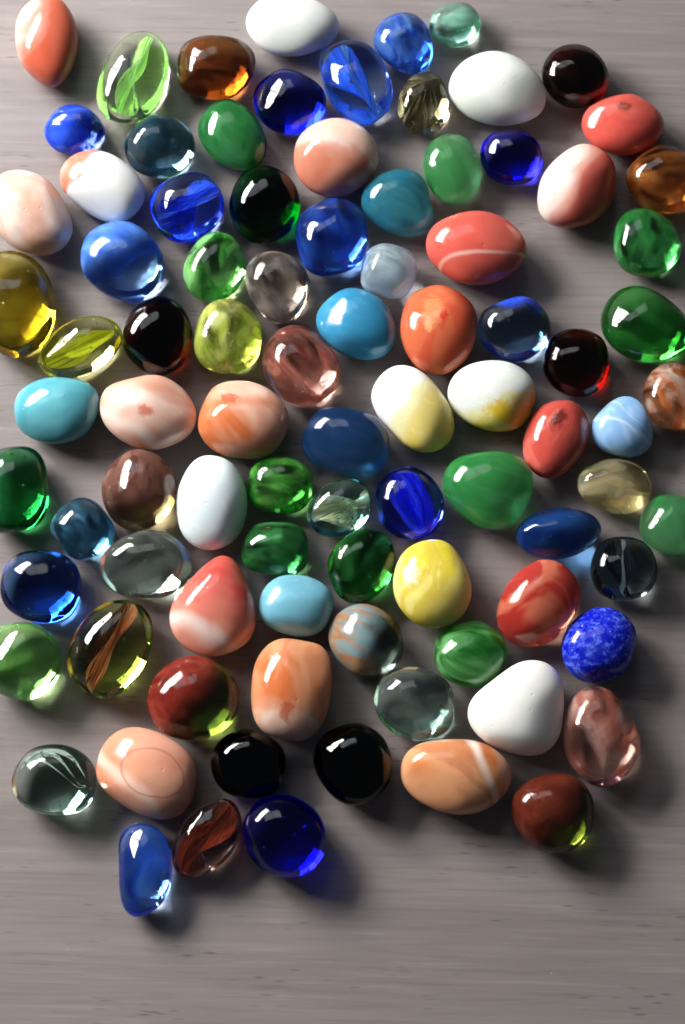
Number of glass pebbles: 90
